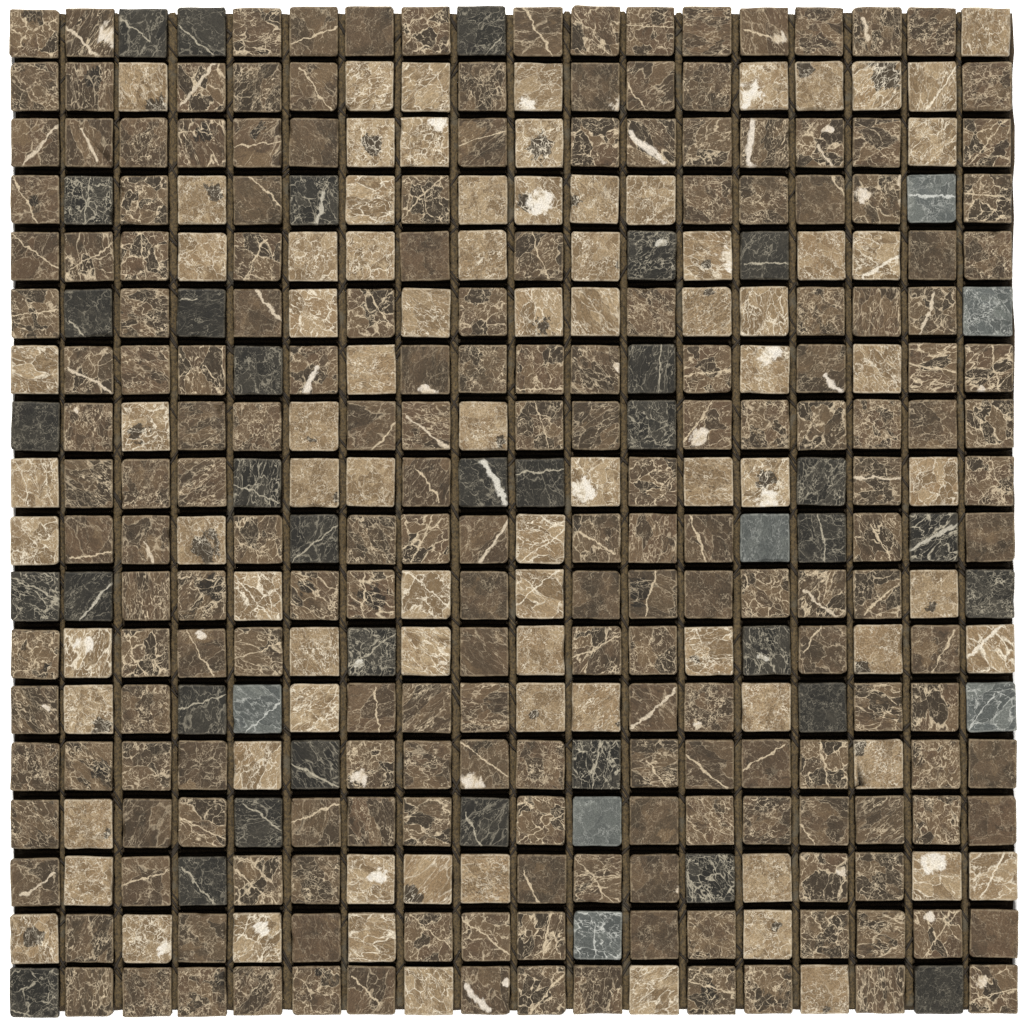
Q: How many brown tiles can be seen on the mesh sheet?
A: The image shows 198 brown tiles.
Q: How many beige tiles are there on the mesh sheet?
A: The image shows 84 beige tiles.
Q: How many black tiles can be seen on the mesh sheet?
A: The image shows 35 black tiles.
